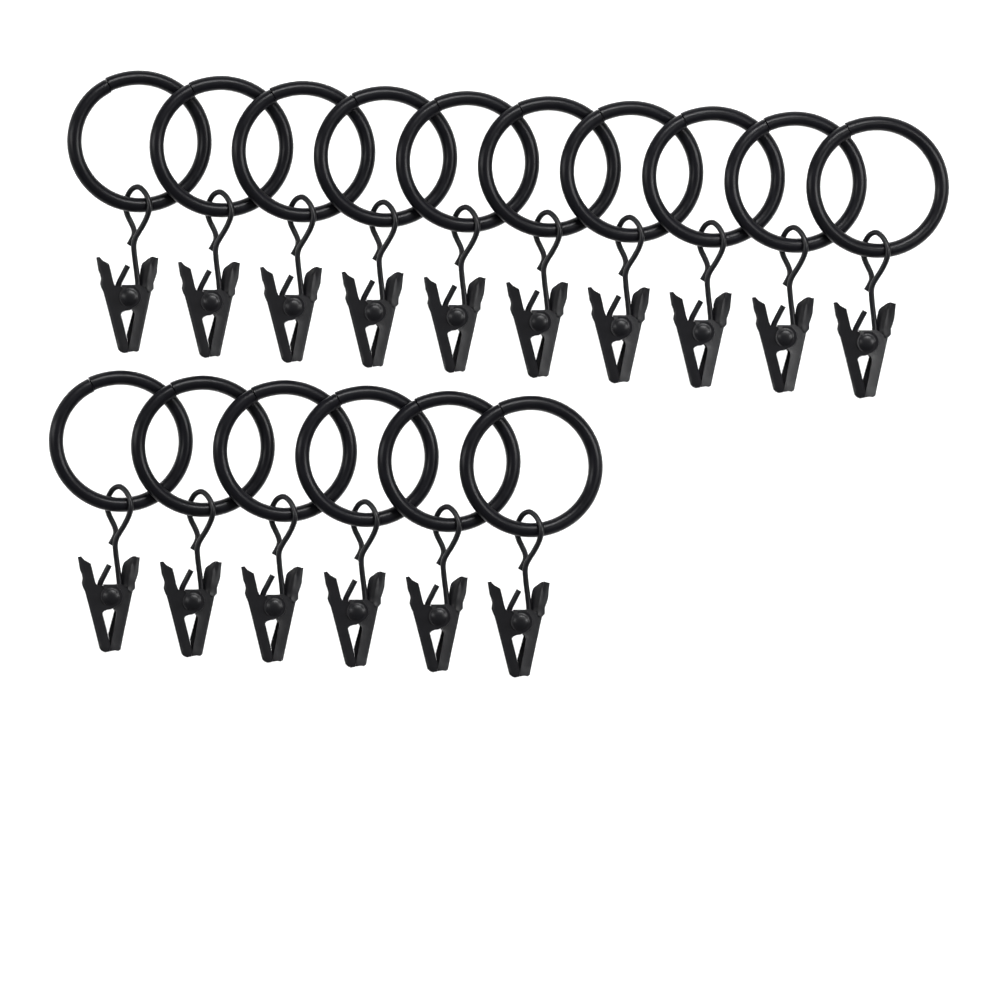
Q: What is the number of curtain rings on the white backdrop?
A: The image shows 16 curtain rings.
